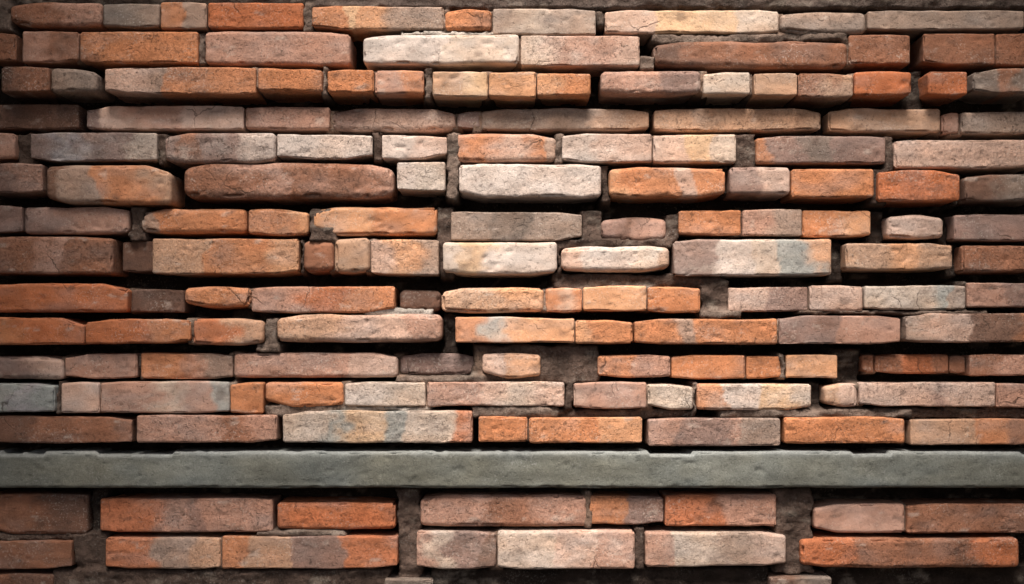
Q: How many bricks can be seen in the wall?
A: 164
